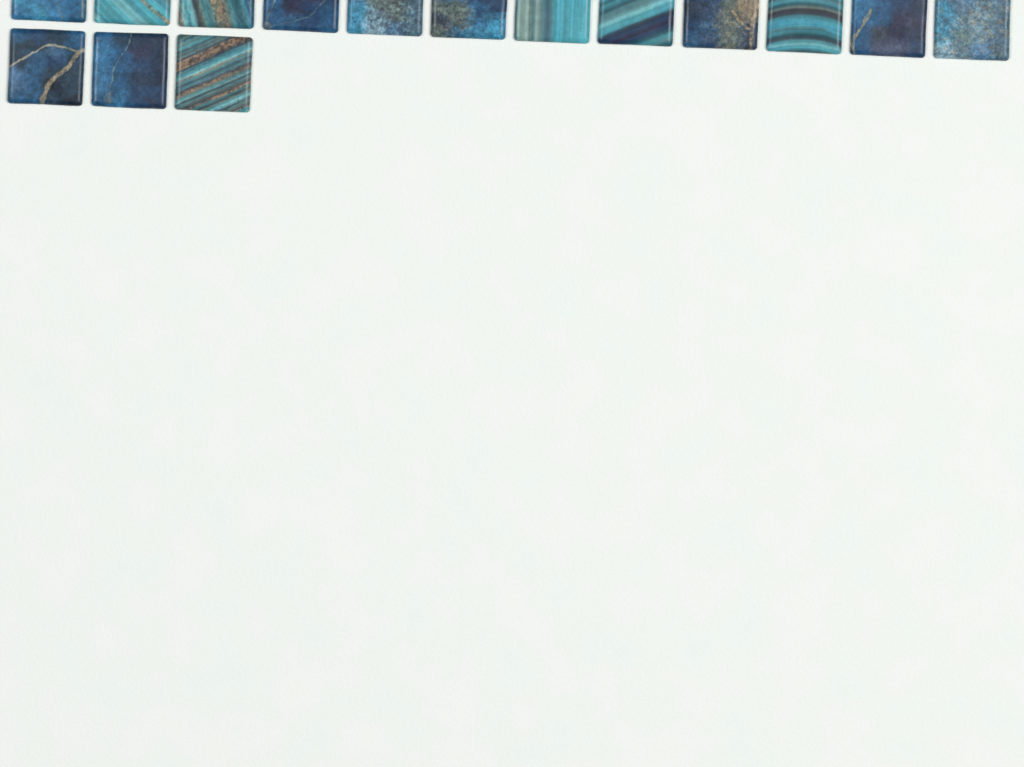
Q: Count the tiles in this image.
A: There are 15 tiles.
